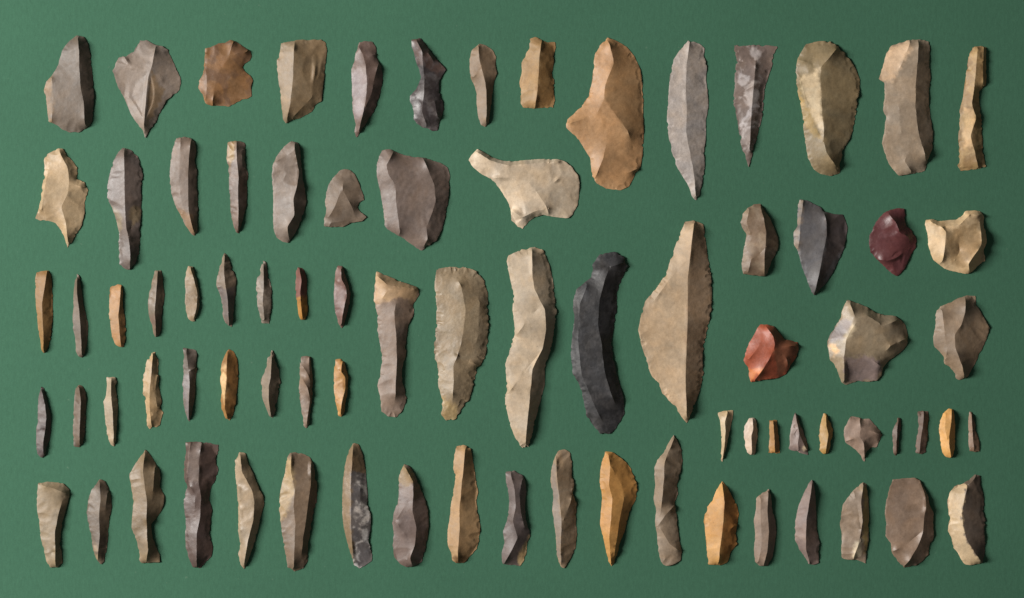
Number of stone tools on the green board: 81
